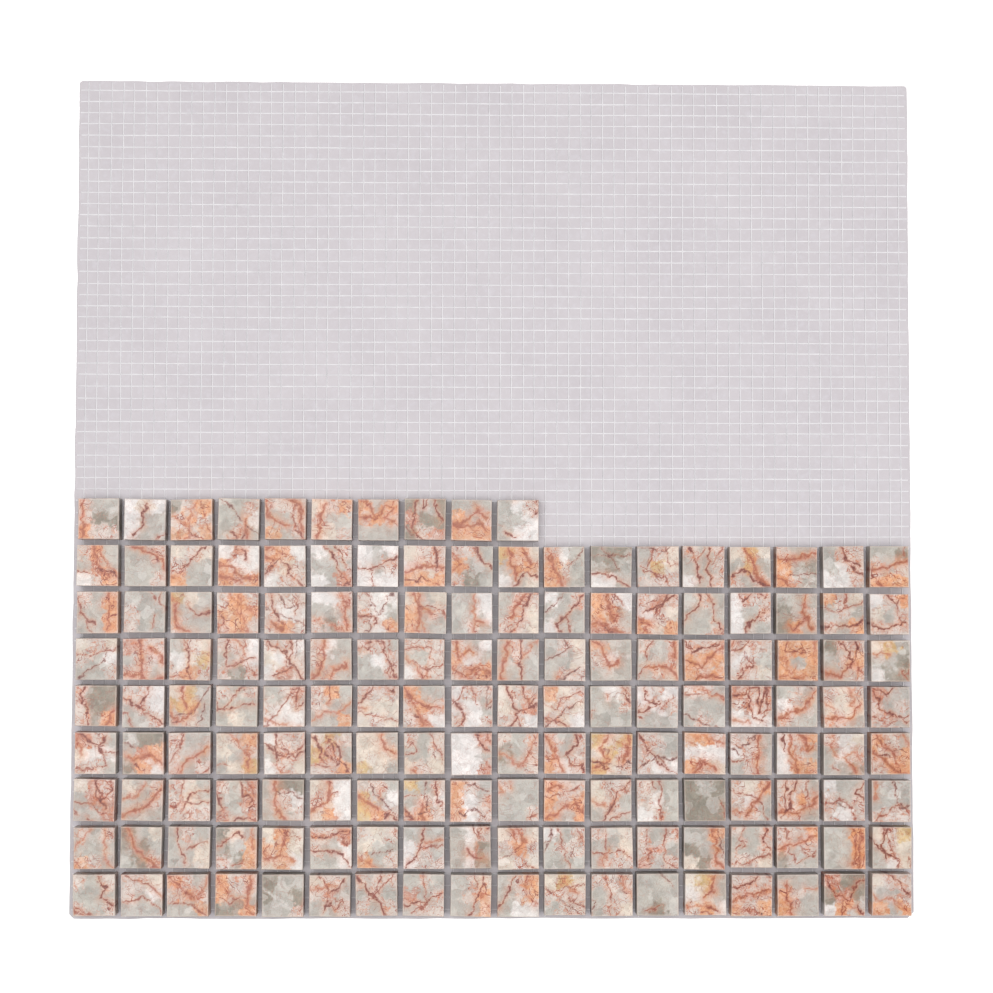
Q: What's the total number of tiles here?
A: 154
